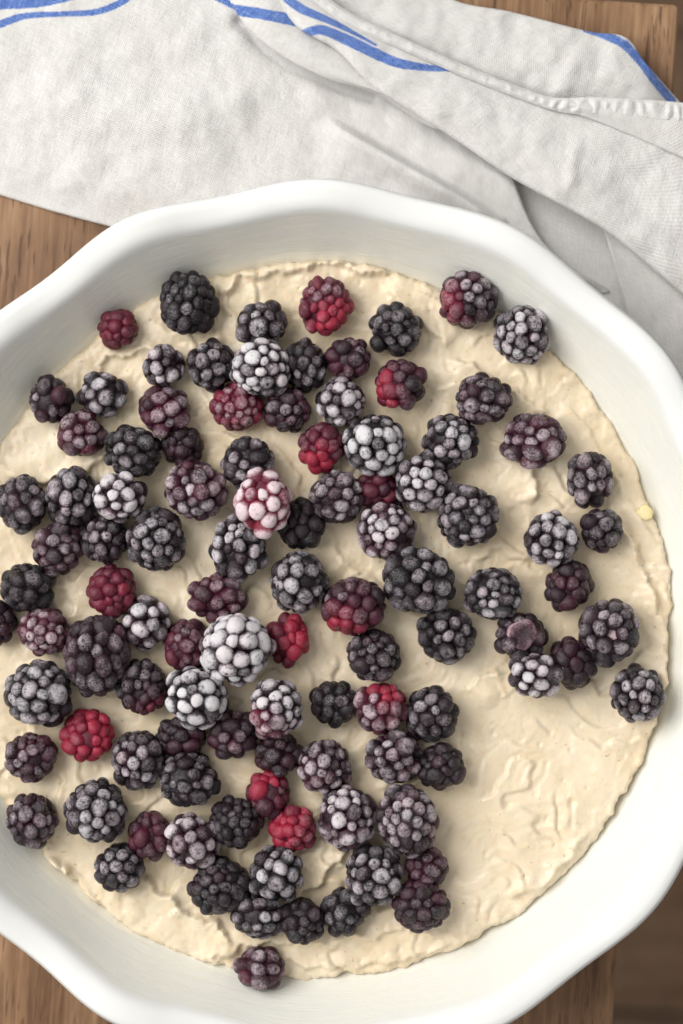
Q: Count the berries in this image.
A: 104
